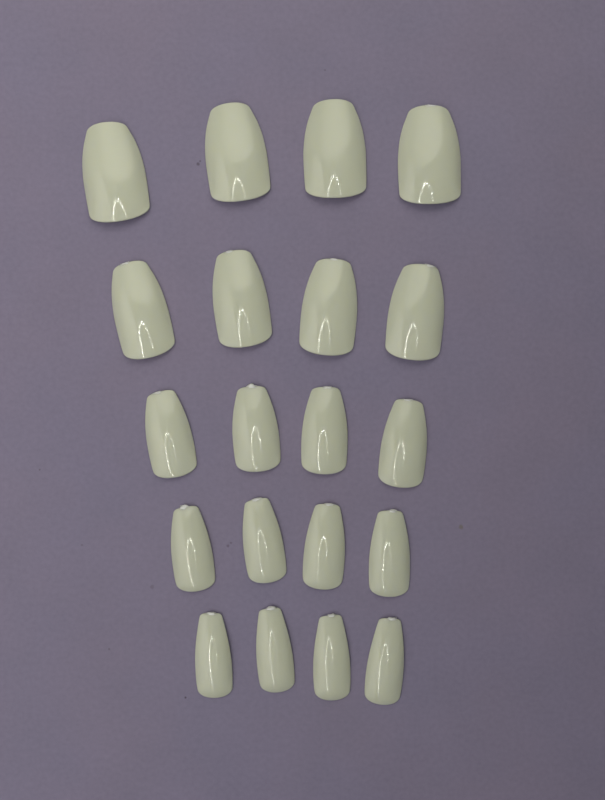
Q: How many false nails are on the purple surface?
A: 20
